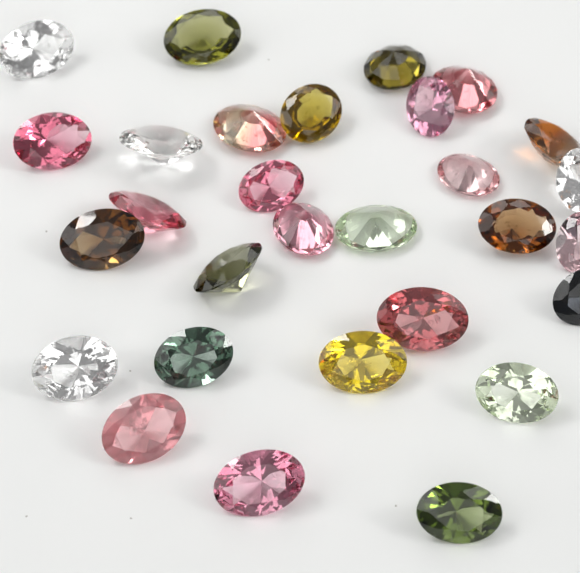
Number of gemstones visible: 29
